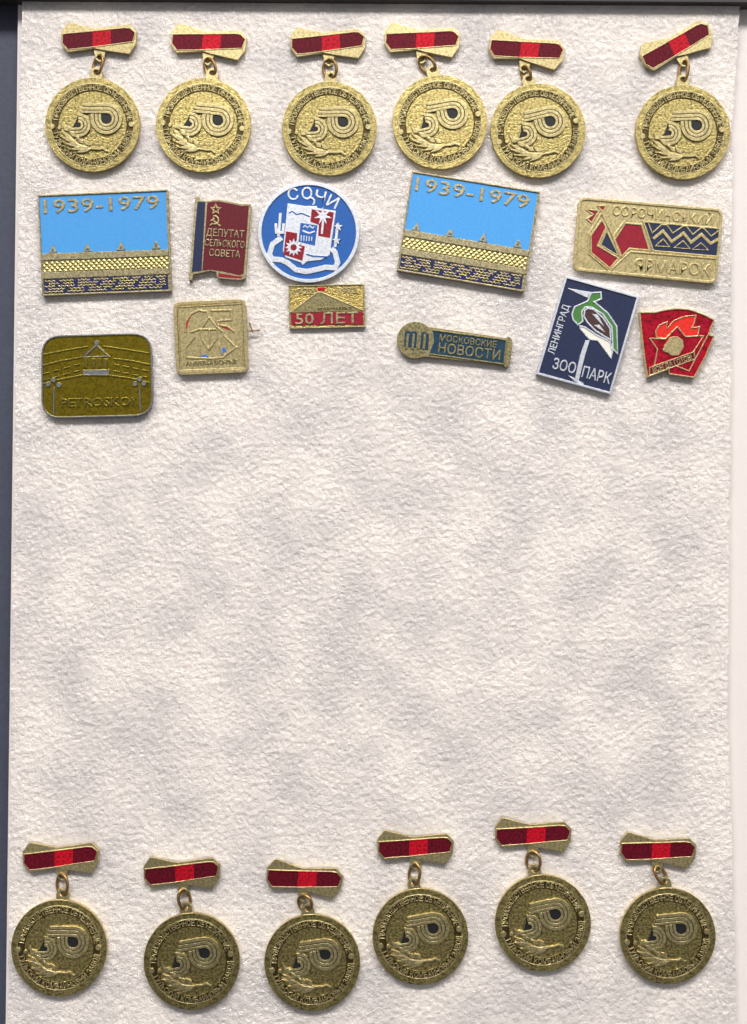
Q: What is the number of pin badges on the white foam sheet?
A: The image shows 11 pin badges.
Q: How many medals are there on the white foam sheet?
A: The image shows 12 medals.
